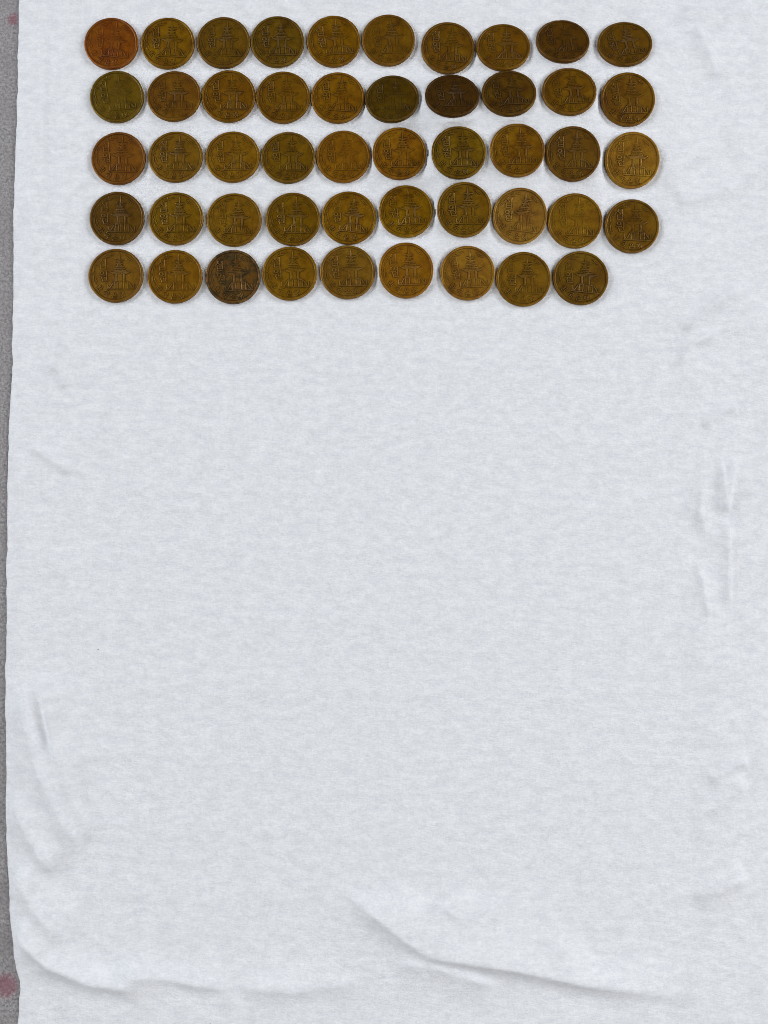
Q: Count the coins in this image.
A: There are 49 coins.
